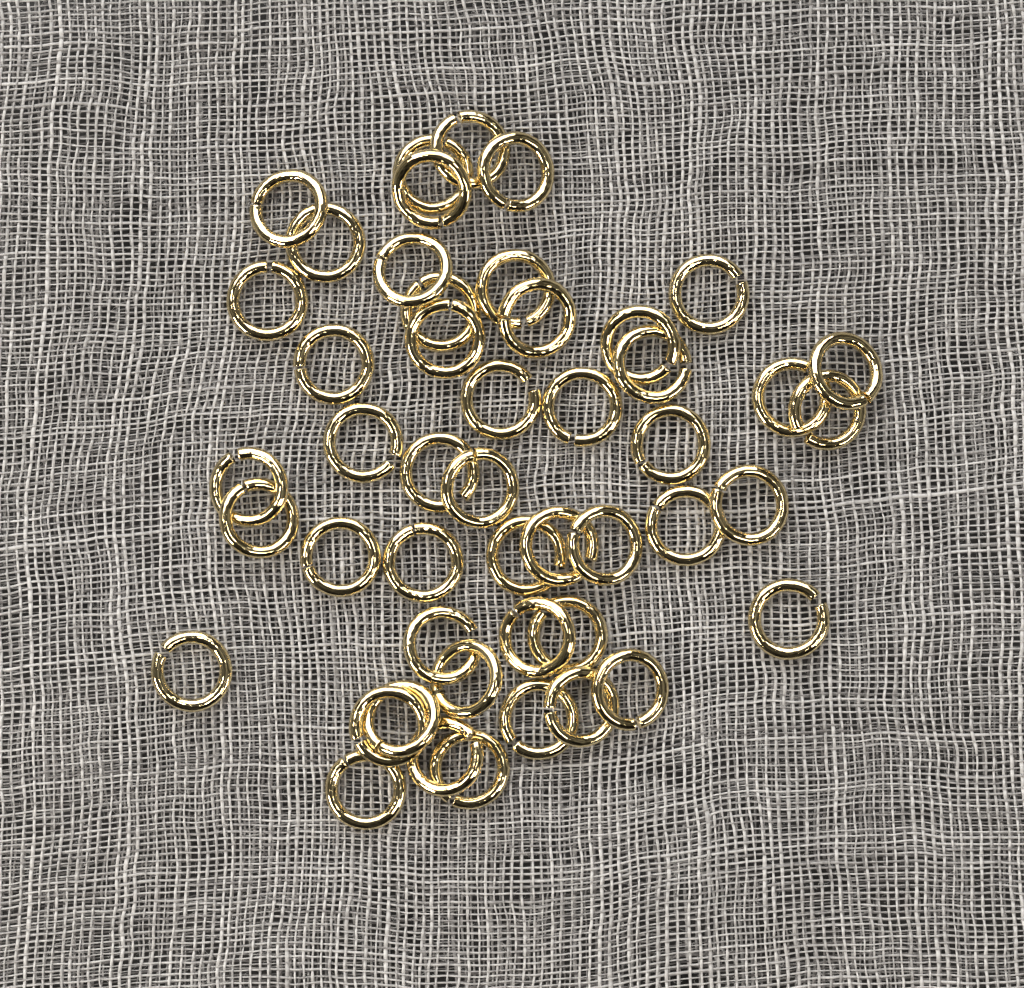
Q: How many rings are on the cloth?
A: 48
